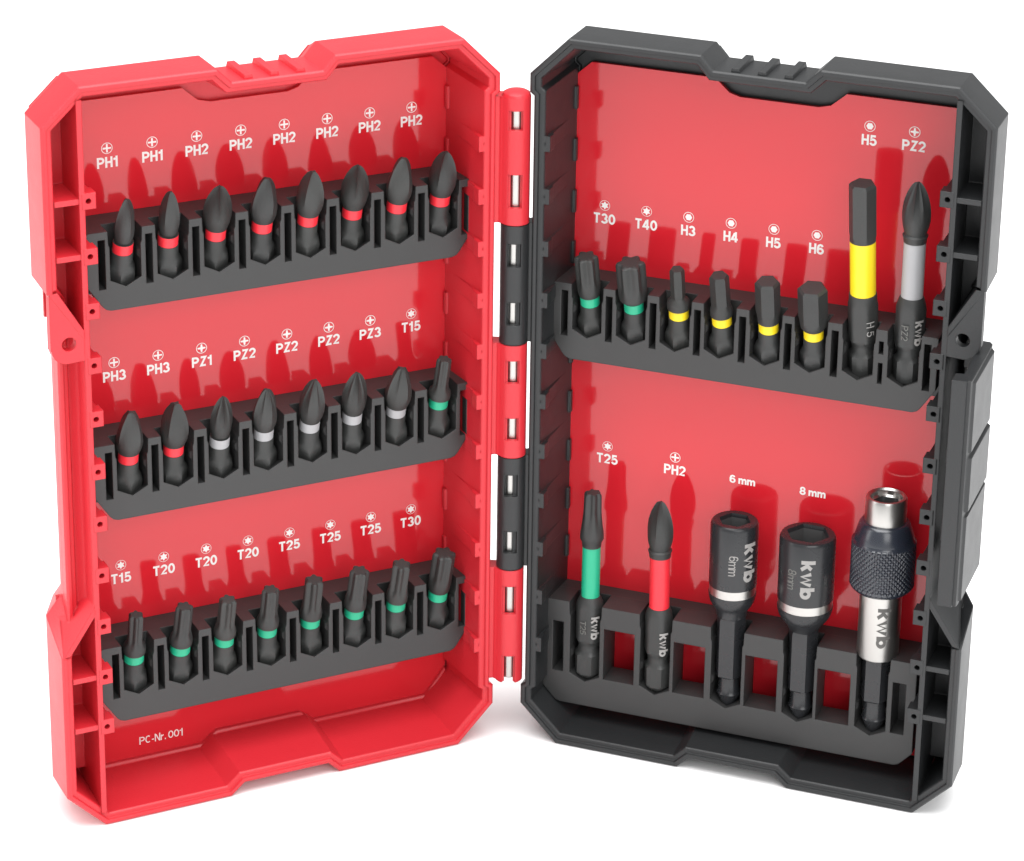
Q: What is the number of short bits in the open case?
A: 30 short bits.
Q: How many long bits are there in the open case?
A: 4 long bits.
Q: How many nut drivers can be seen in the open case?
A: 2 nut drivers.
